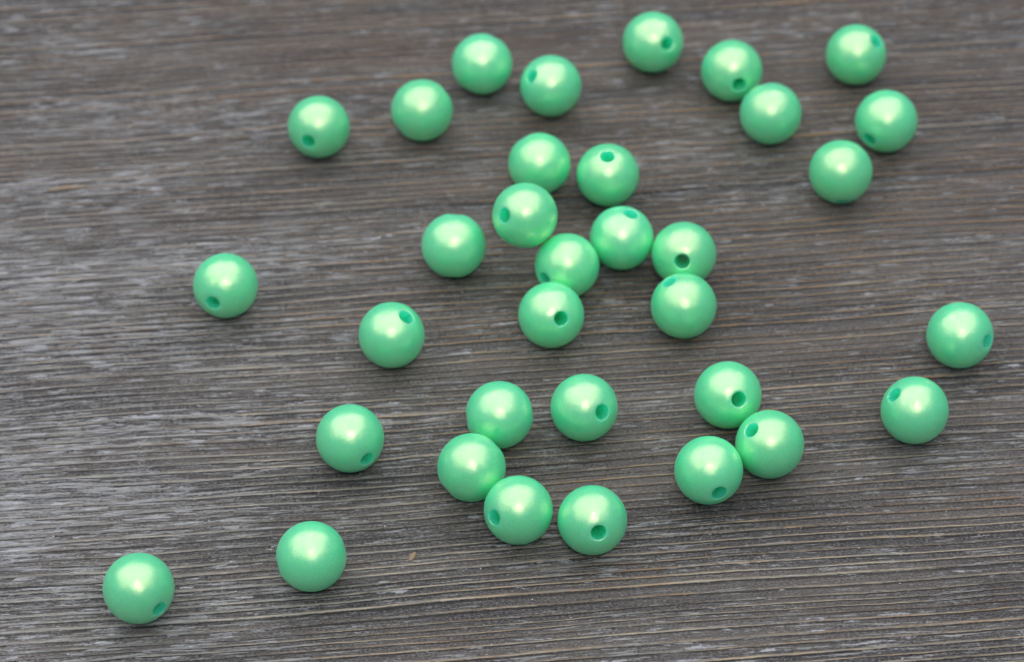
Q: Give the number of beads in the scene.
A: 34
